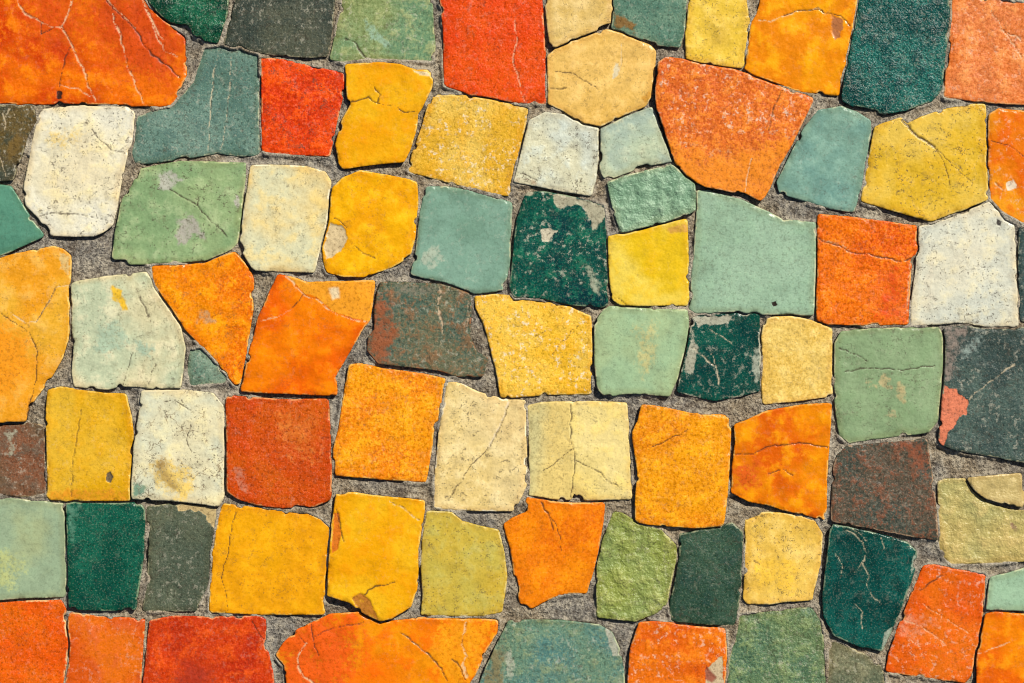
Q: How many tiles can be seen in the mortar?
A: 82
